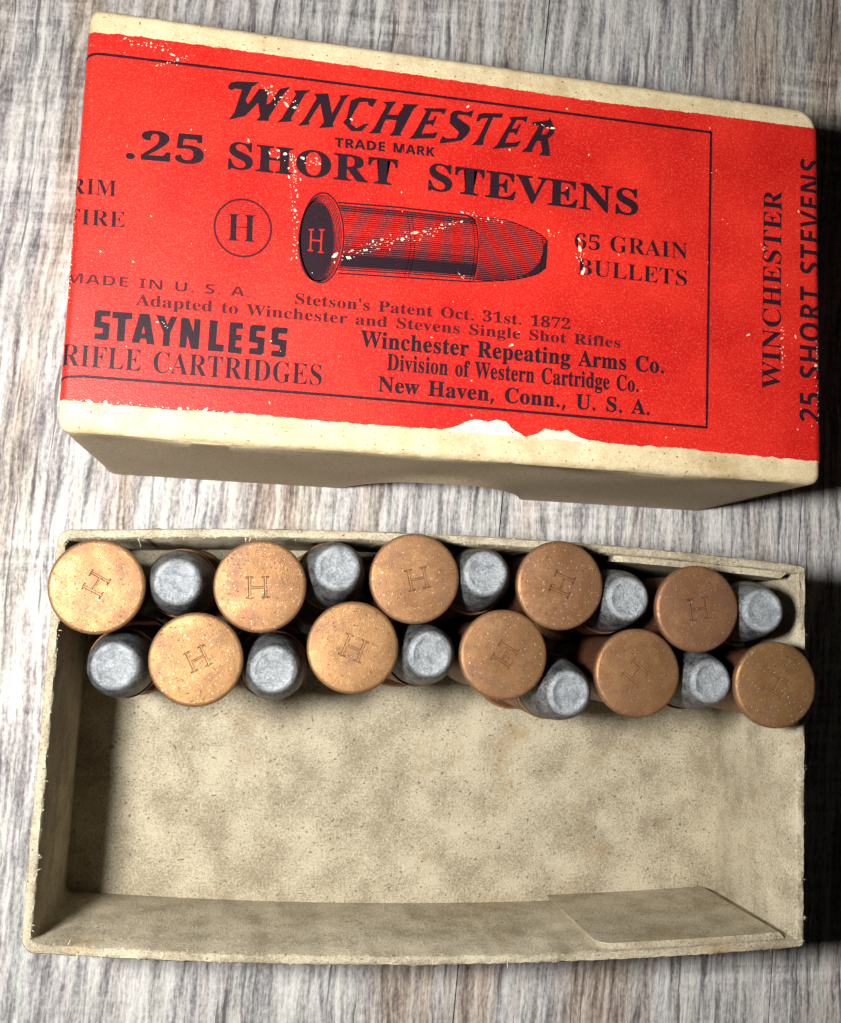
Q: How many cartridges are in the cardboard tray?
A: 20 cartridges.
